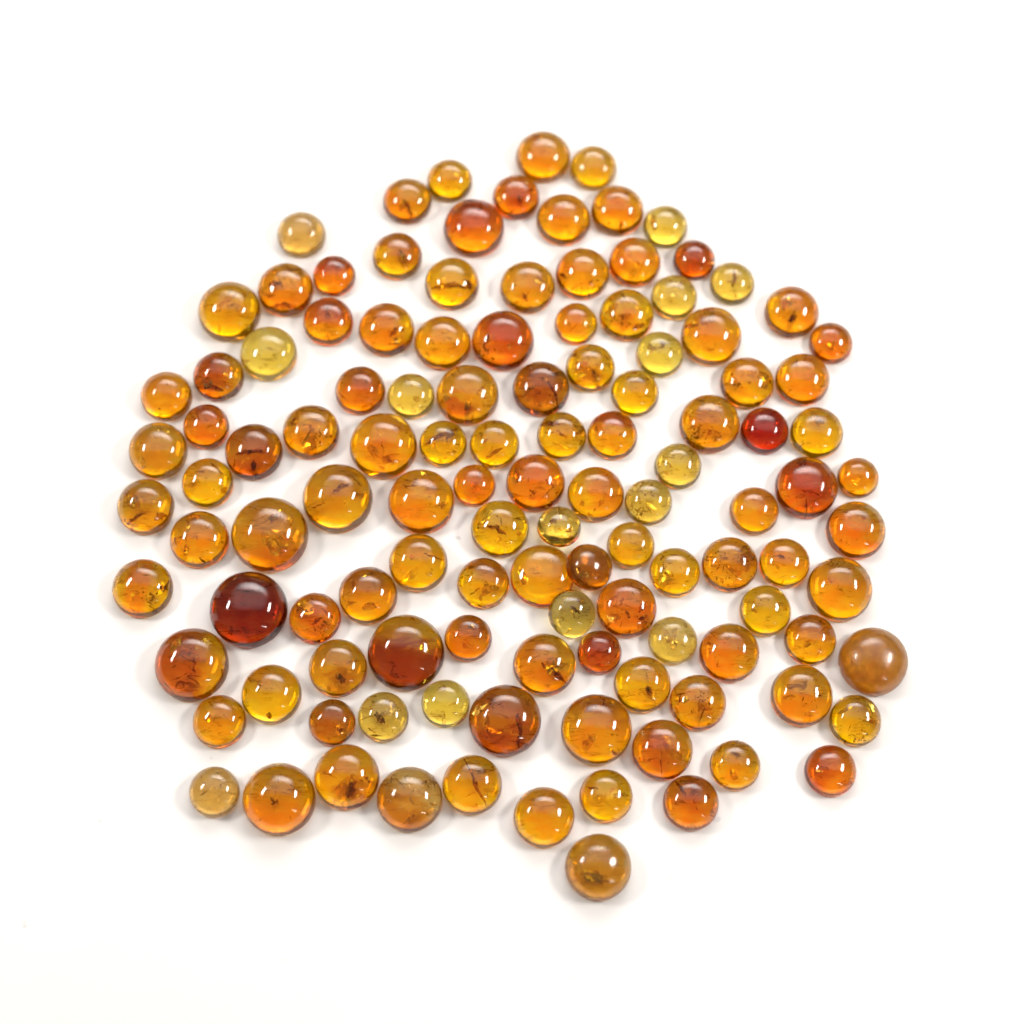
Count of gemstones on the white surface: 120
